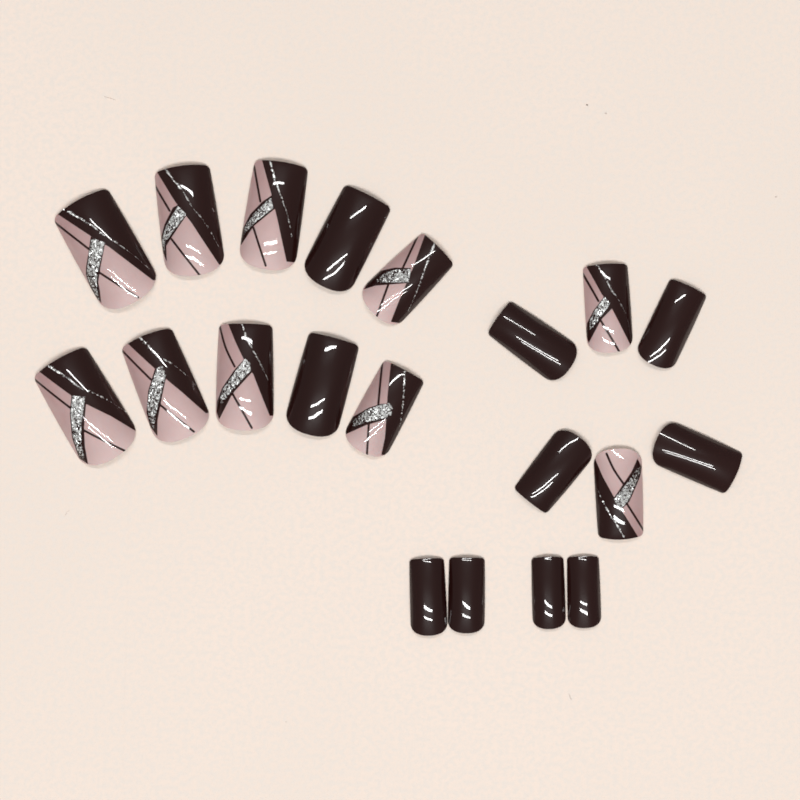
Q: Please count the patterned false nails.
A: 10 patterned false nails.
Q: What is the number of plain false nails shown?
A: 10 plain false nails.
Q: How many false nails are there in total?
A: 20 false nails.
